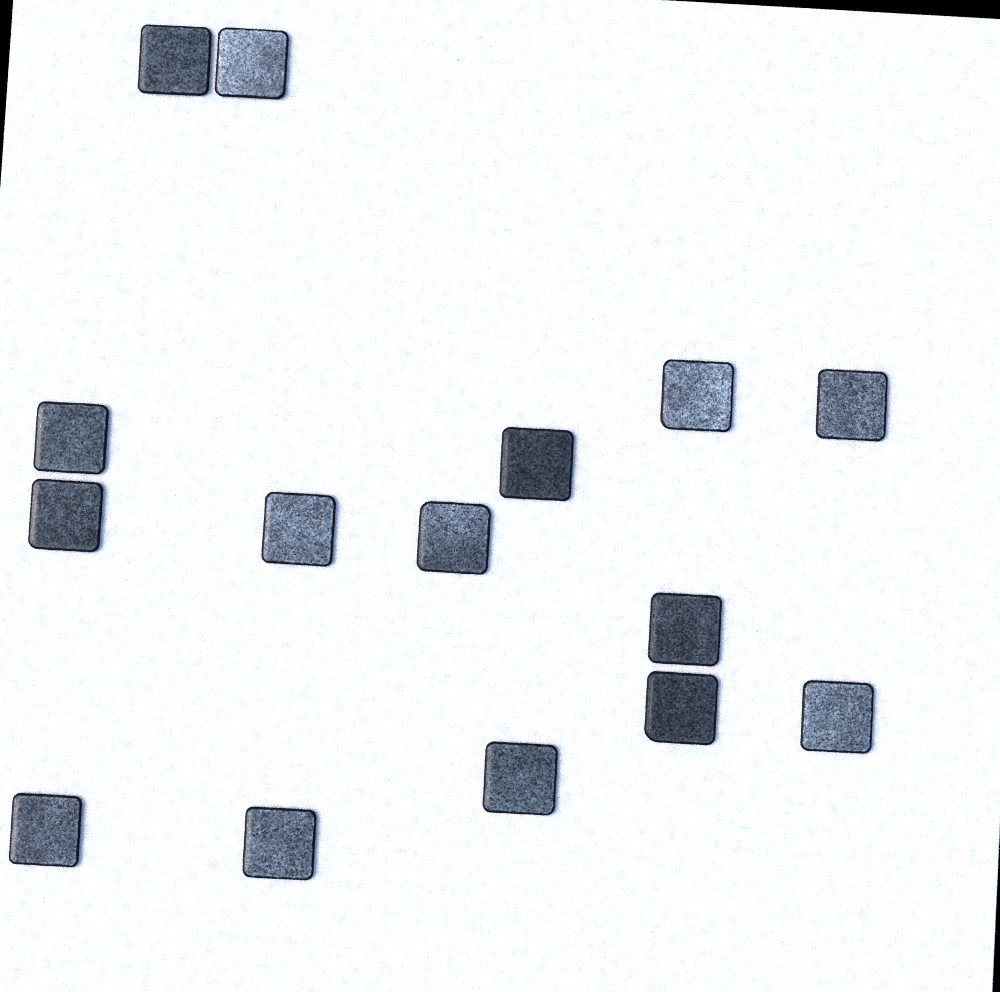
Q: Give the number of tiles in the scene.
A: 15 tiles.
